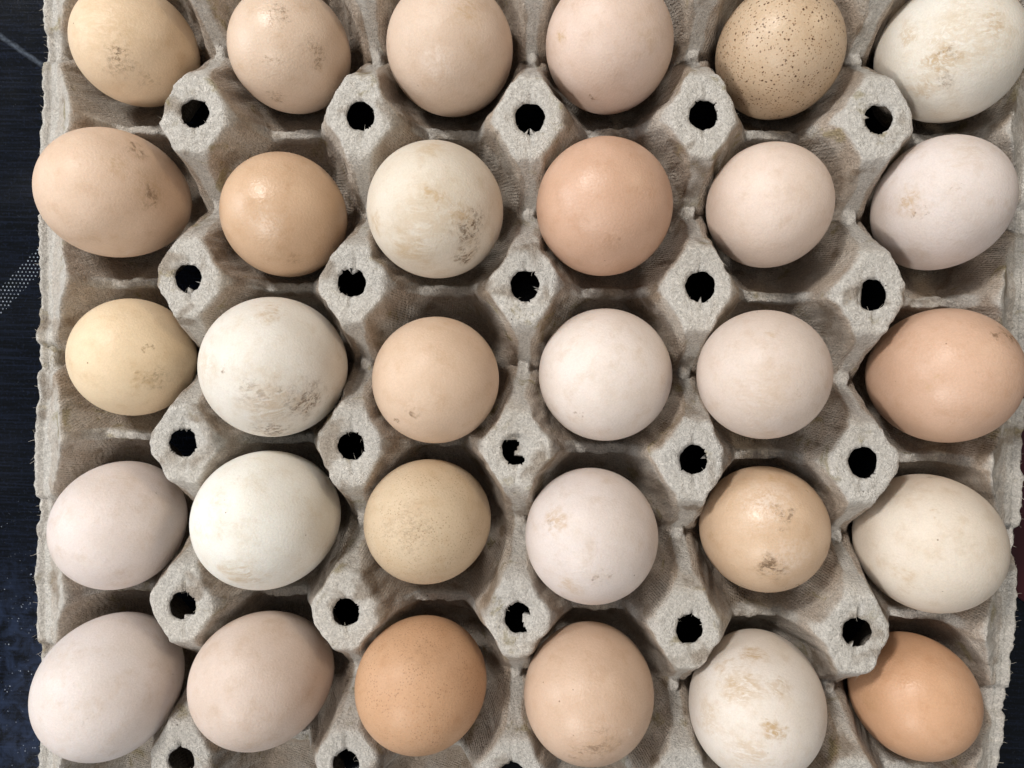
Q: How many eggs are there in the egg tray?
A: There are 30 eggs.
